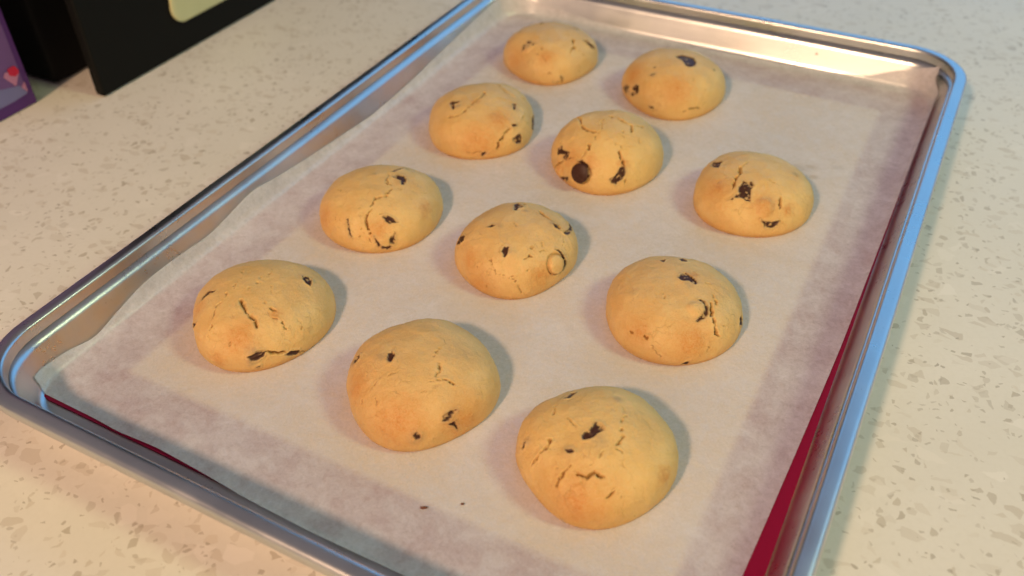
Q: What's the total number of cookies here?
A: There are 11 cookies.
